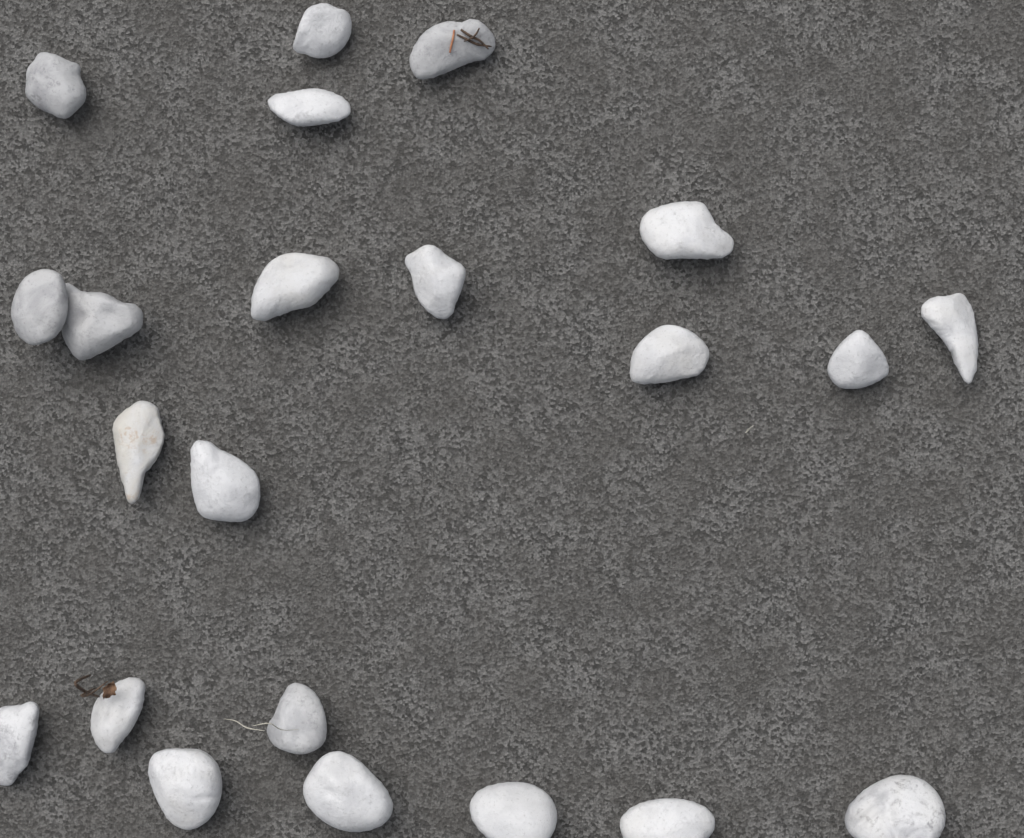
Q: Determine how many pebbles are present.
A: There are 22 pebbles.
